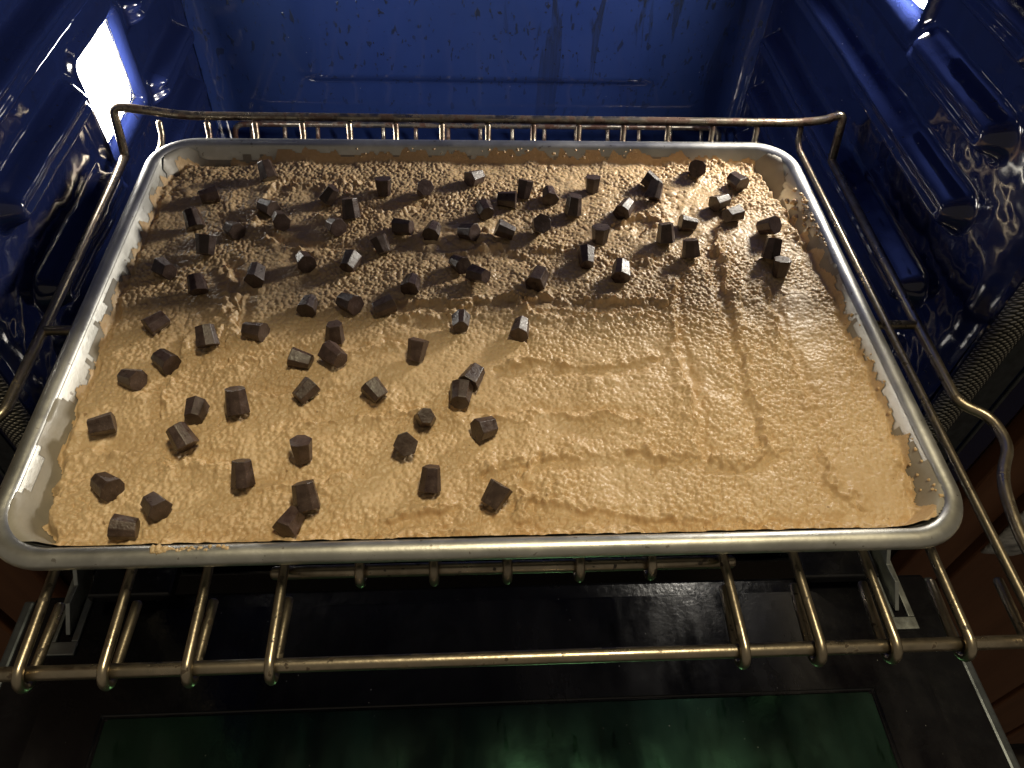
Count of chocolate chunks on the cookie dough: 84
